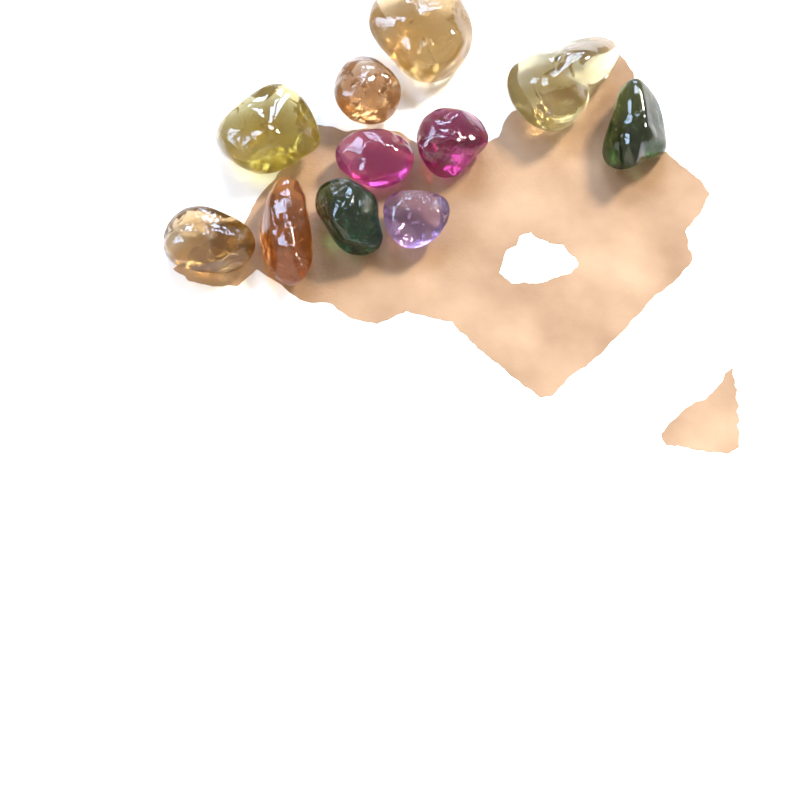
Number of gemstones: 11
